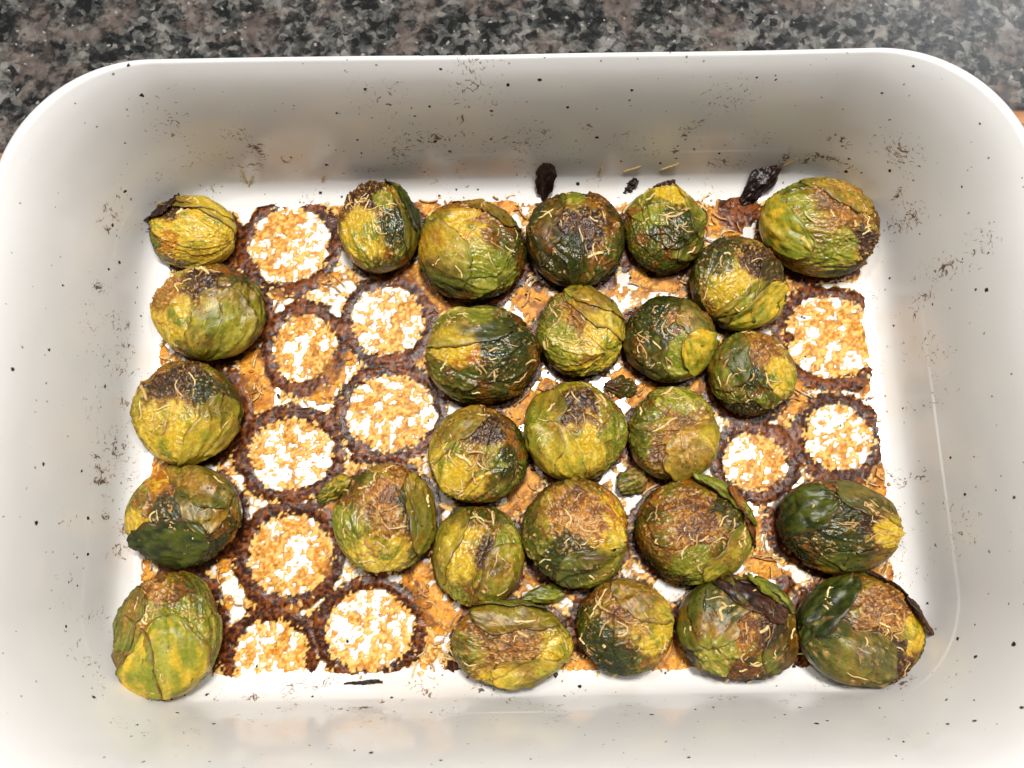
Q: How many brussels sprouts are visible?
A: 27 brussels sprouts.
